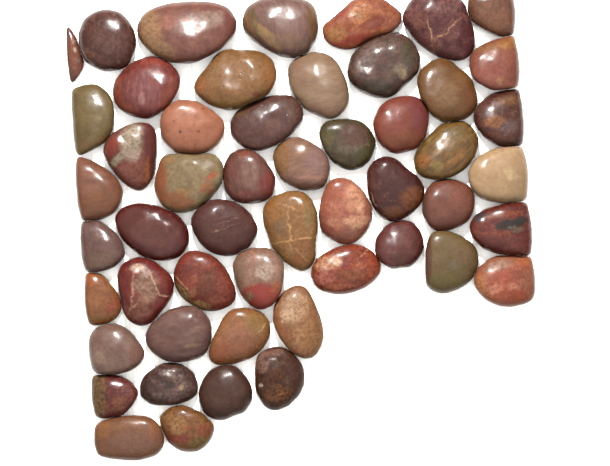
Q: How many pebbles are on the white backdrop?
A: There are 52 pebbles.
